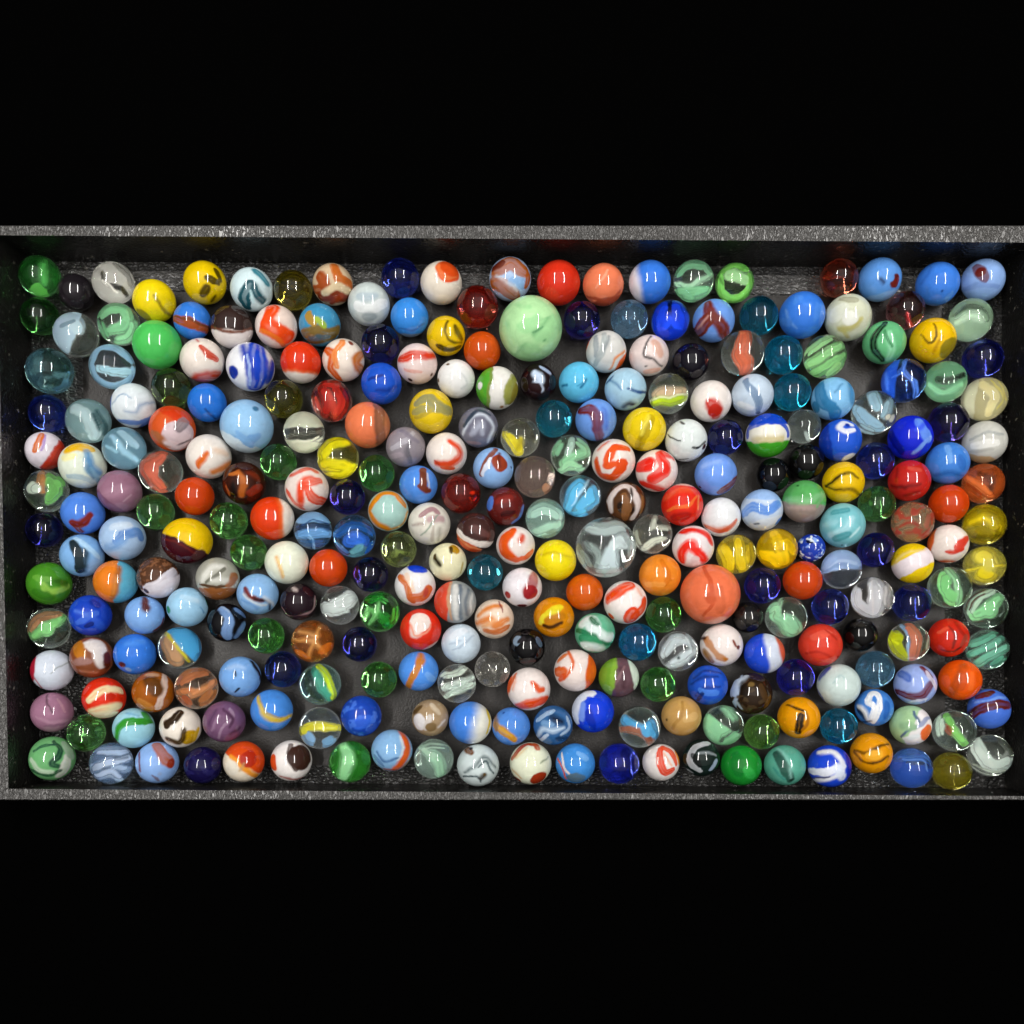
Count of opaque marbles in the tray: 179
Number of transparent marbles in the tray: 116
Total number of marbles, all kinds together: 295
